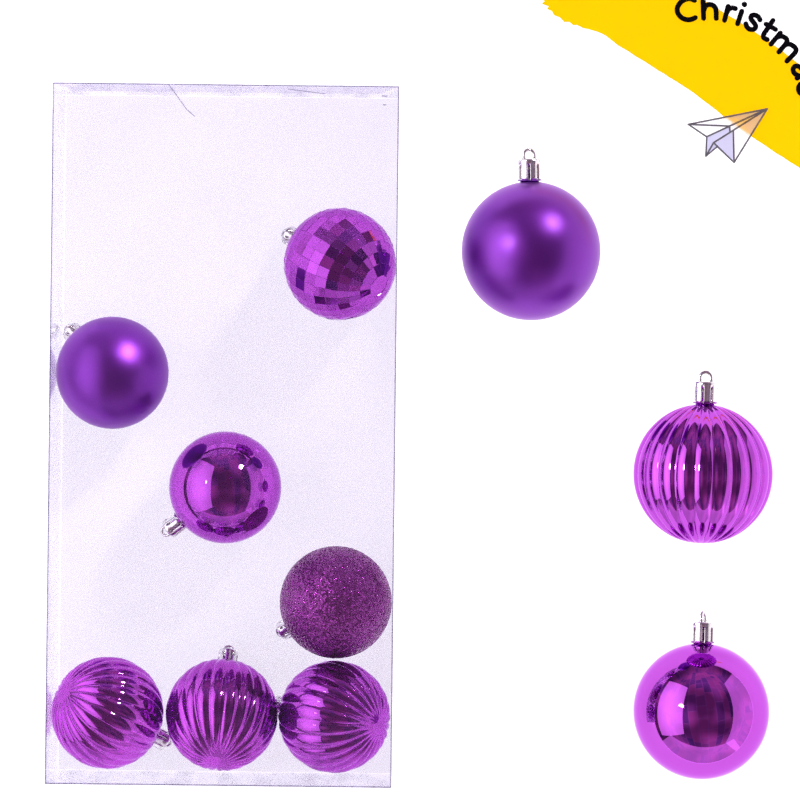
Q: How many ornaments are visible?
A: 10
